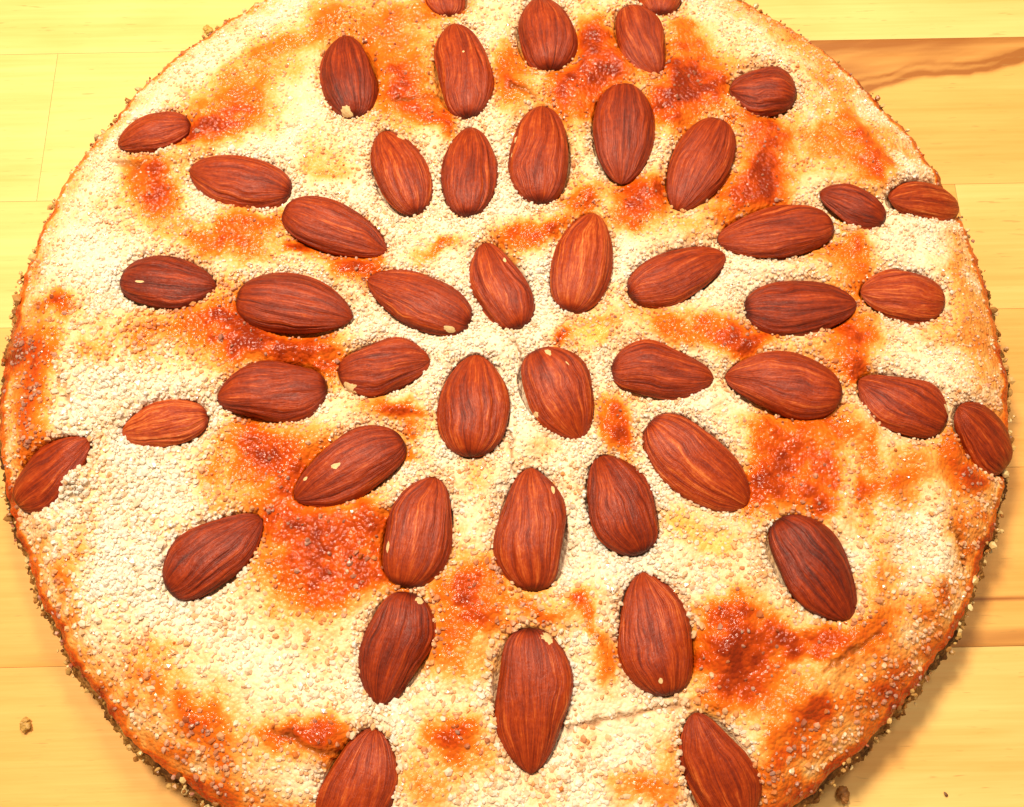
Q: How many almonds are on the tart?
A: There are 48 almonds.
